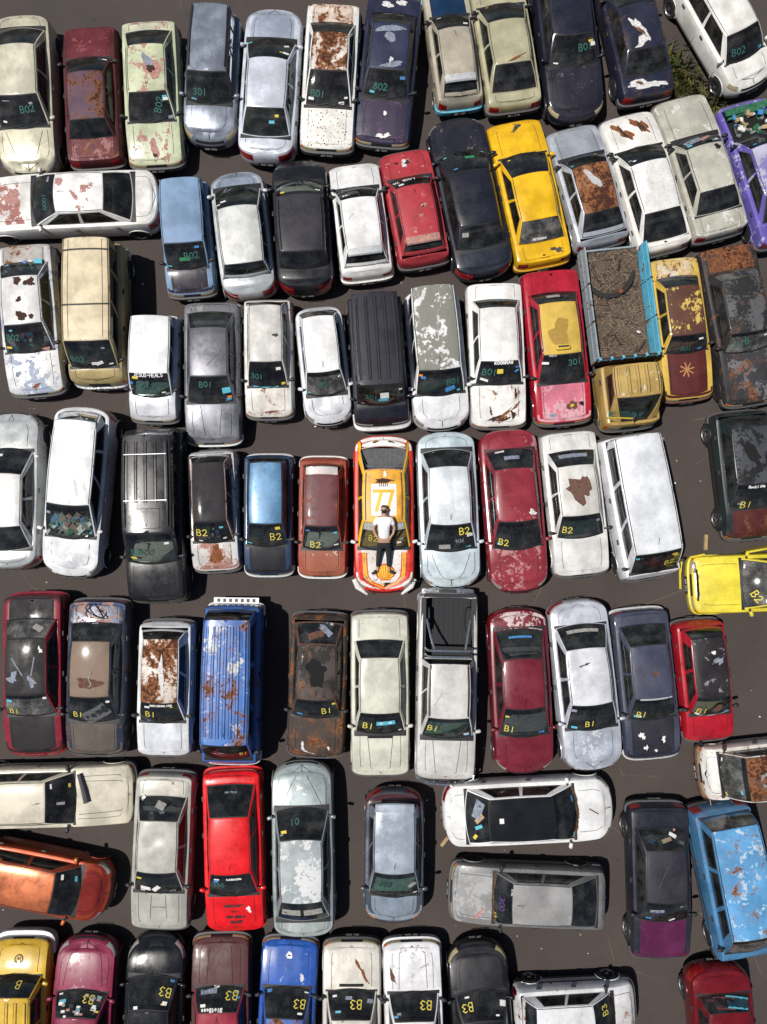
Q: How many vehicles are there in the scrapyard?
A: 82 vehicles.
